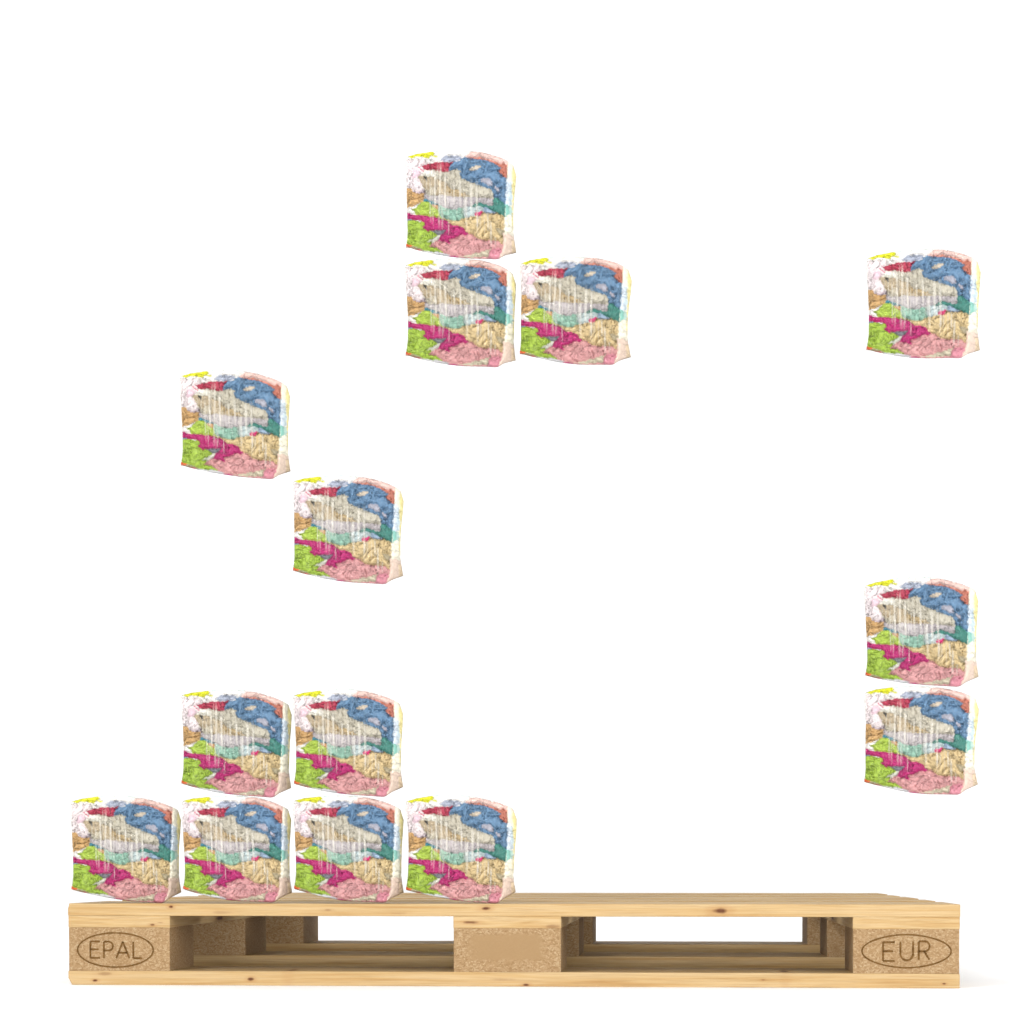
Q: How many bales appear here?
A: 14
